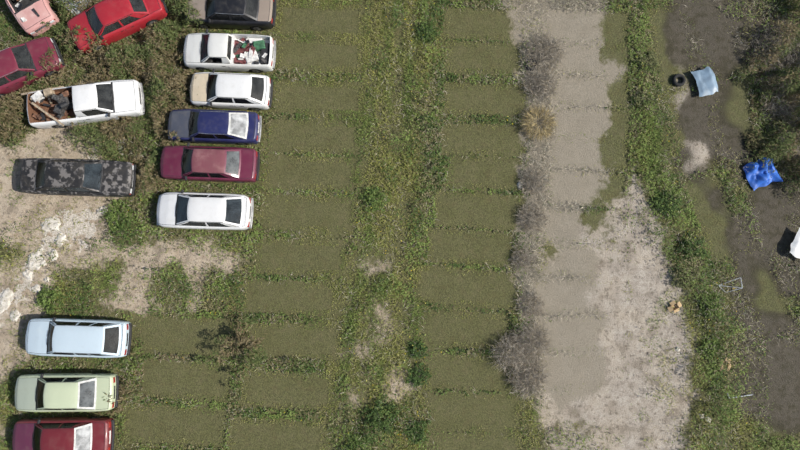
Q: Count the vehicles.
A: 14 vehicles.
